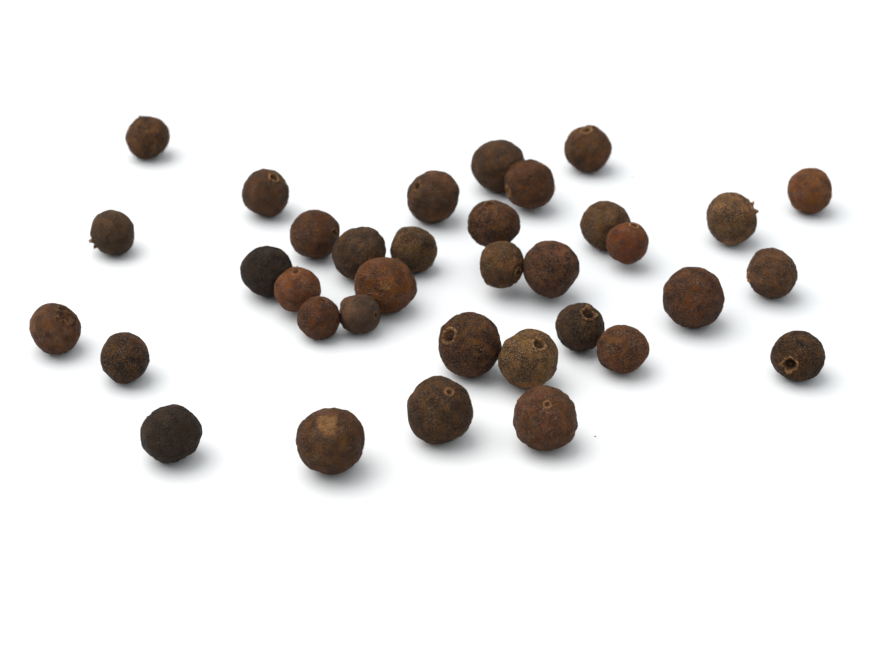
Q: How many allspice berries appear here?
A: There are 35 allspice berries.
